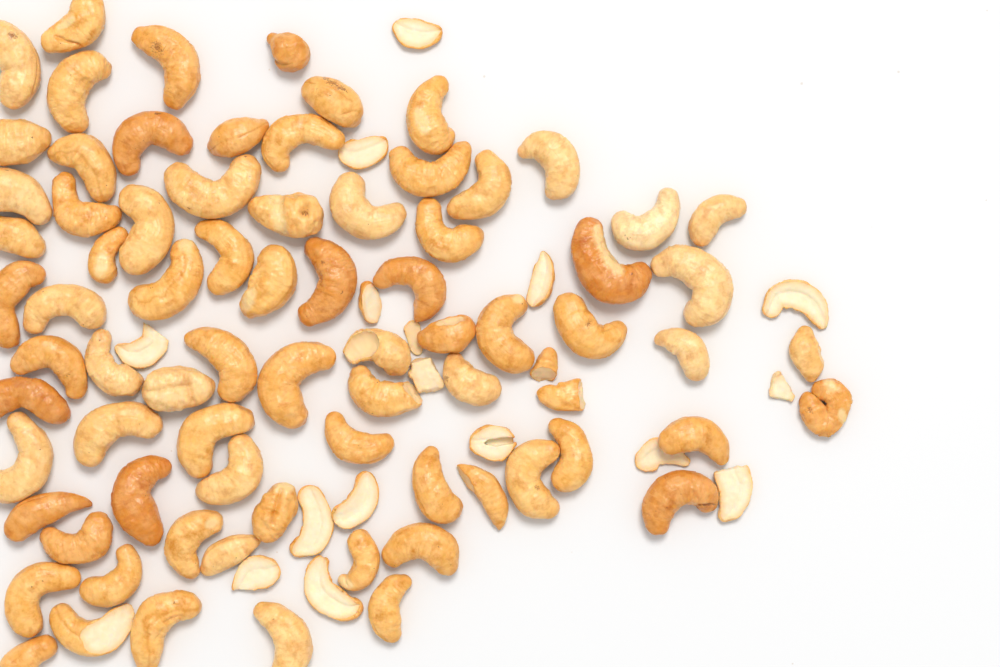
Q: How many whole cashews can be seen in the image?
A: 69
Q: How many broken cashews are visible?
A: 25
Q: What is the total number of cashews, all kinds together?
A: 94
